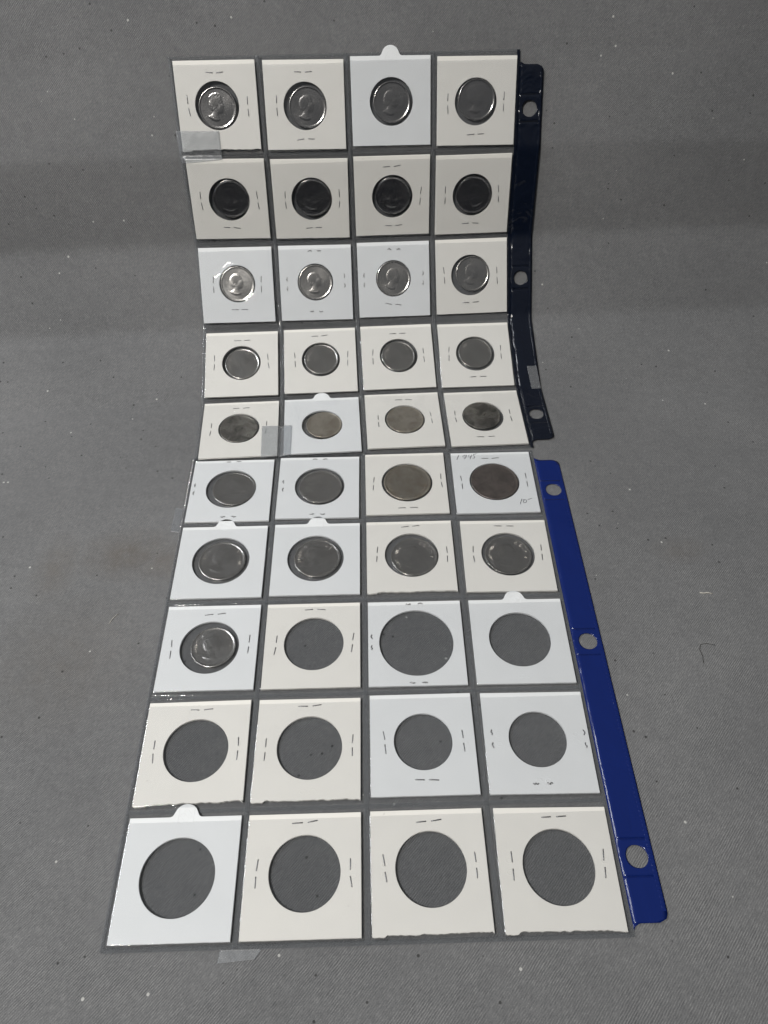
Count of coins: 29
